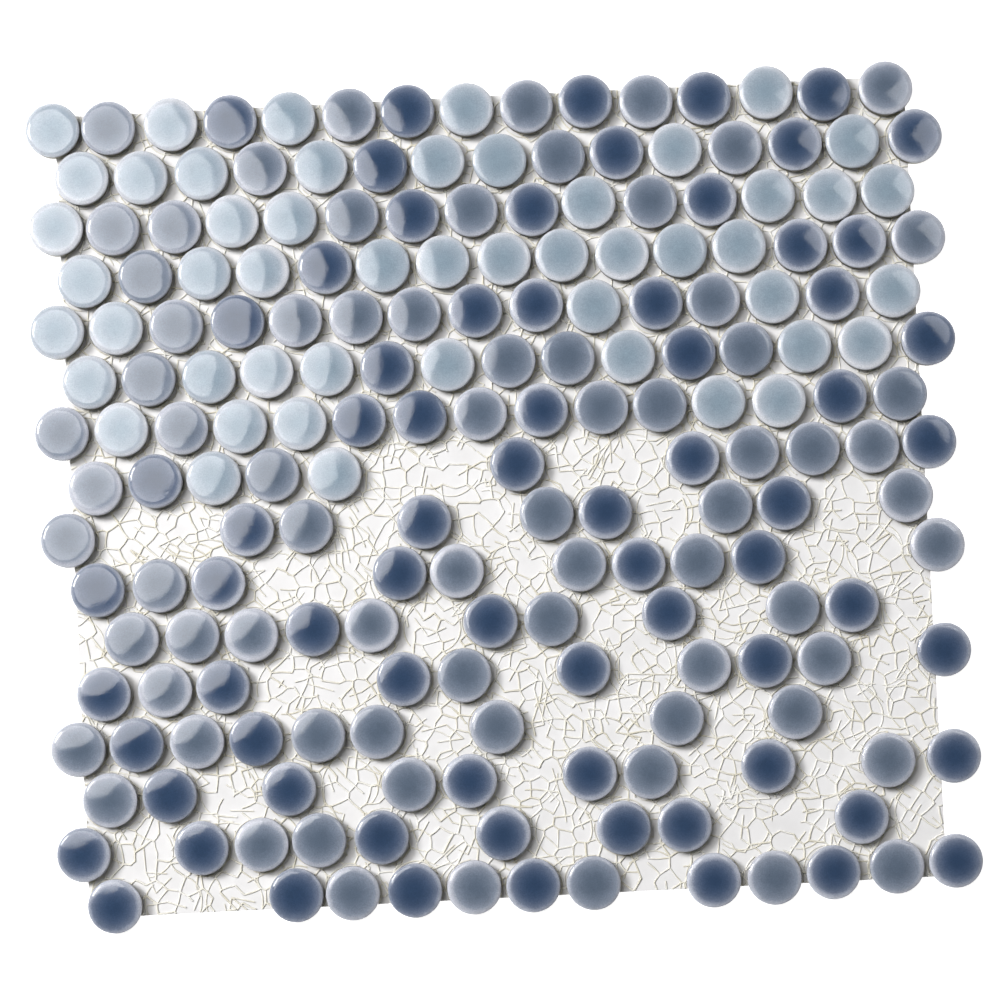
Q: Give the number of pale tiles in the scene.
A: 50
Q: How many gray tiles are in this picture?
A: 73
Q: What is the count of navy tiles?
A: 72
